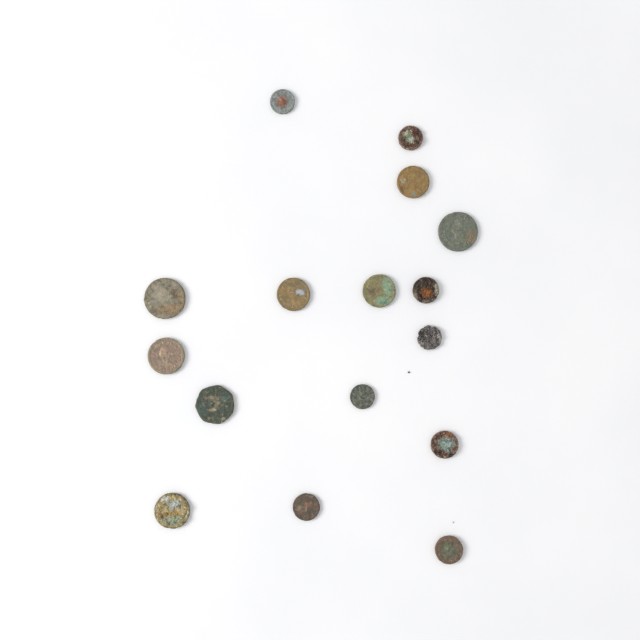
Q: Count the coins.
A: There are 16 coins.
